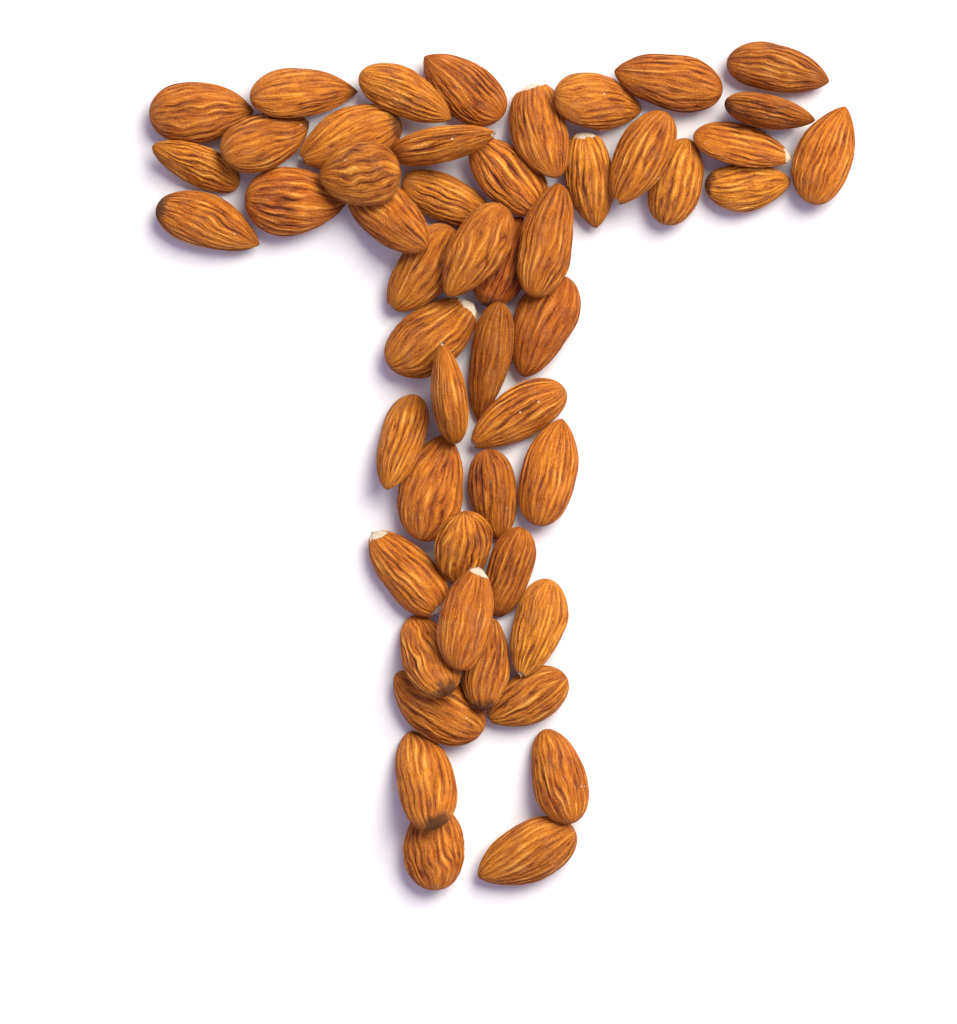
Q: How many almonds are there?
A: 51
